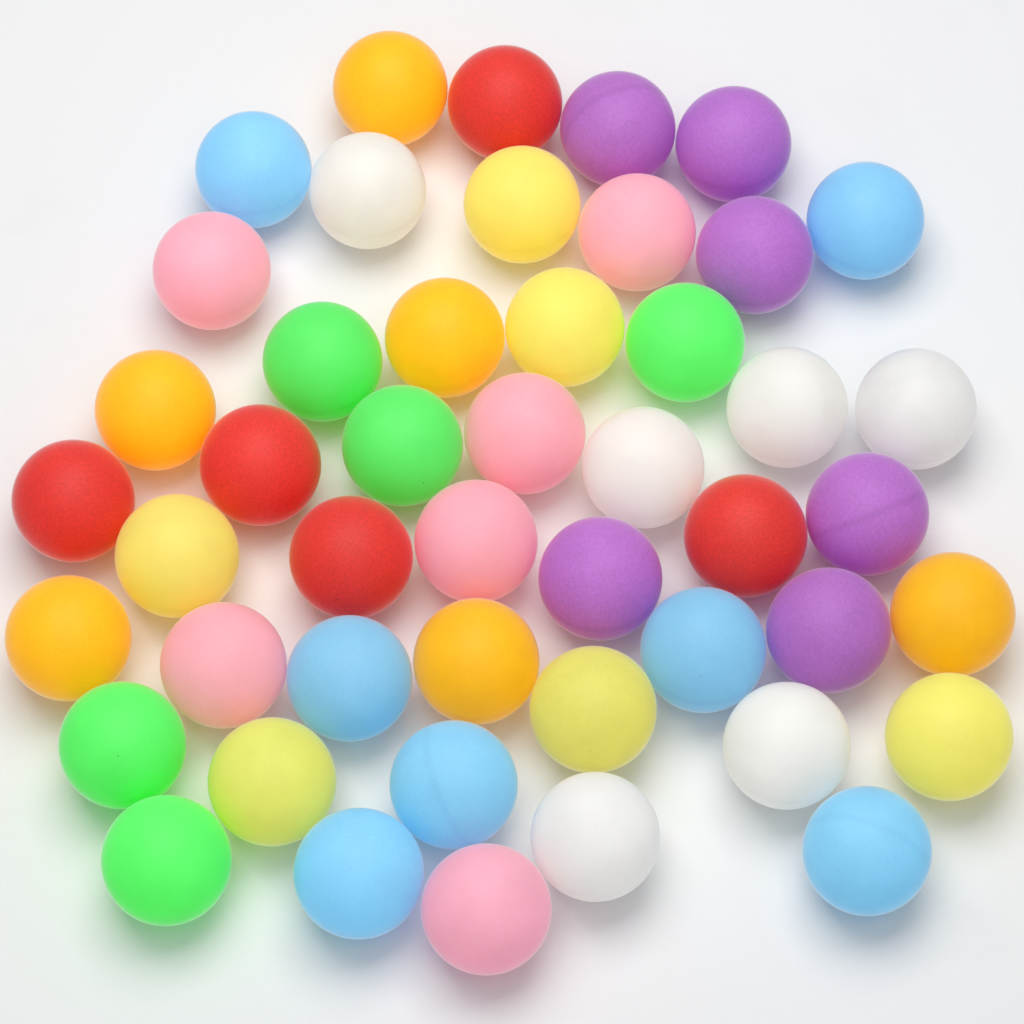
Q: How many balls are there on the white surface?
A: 47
